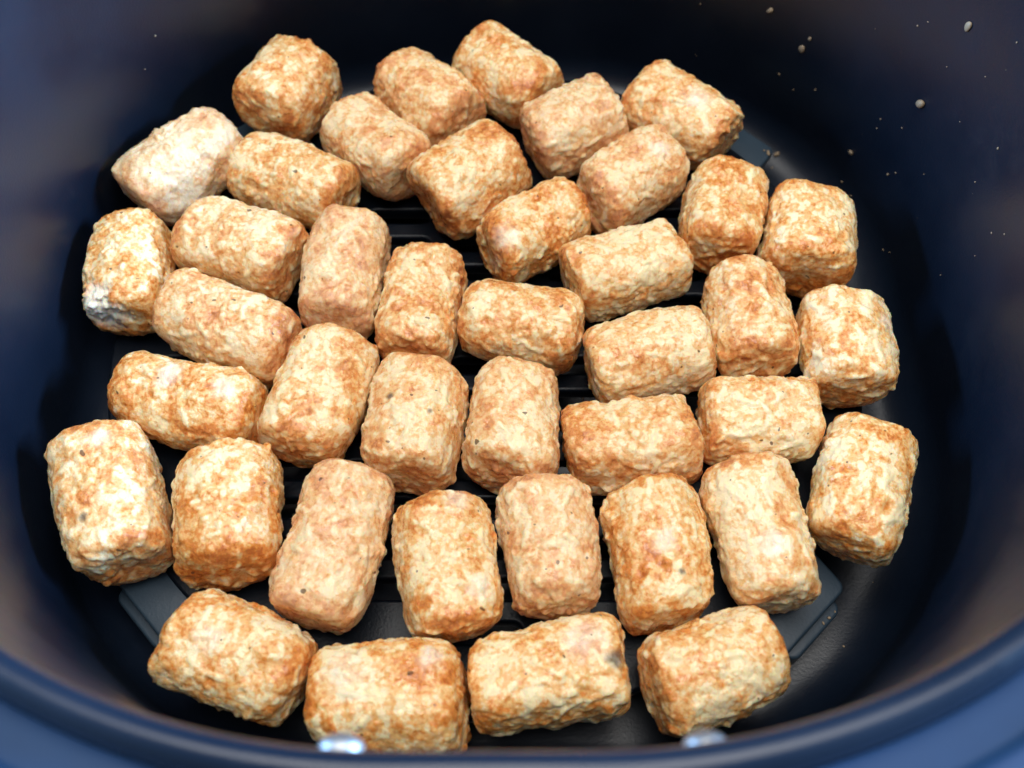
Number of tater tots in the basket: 41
